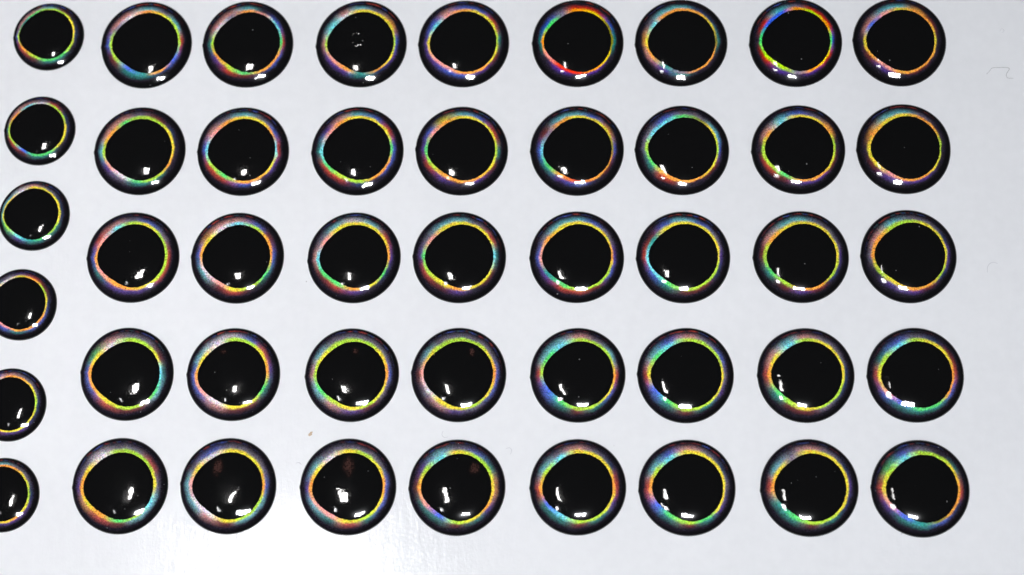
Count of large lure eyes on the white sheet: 40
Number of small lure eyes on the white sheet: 6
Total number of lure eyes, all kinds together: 46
